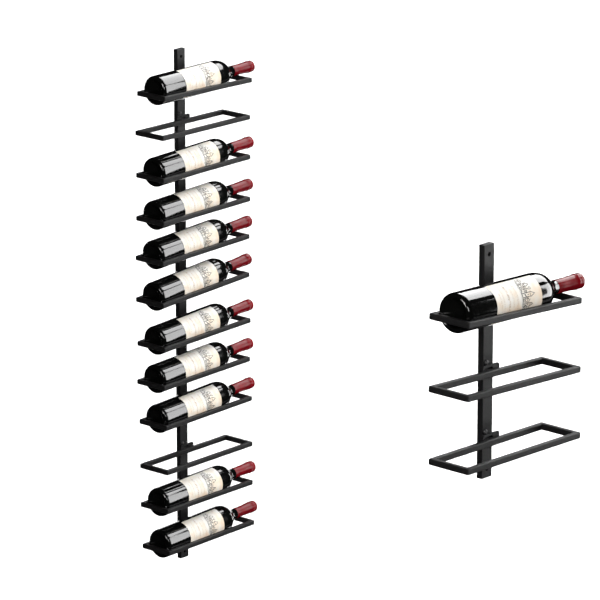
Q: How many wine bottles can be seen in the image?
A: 11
